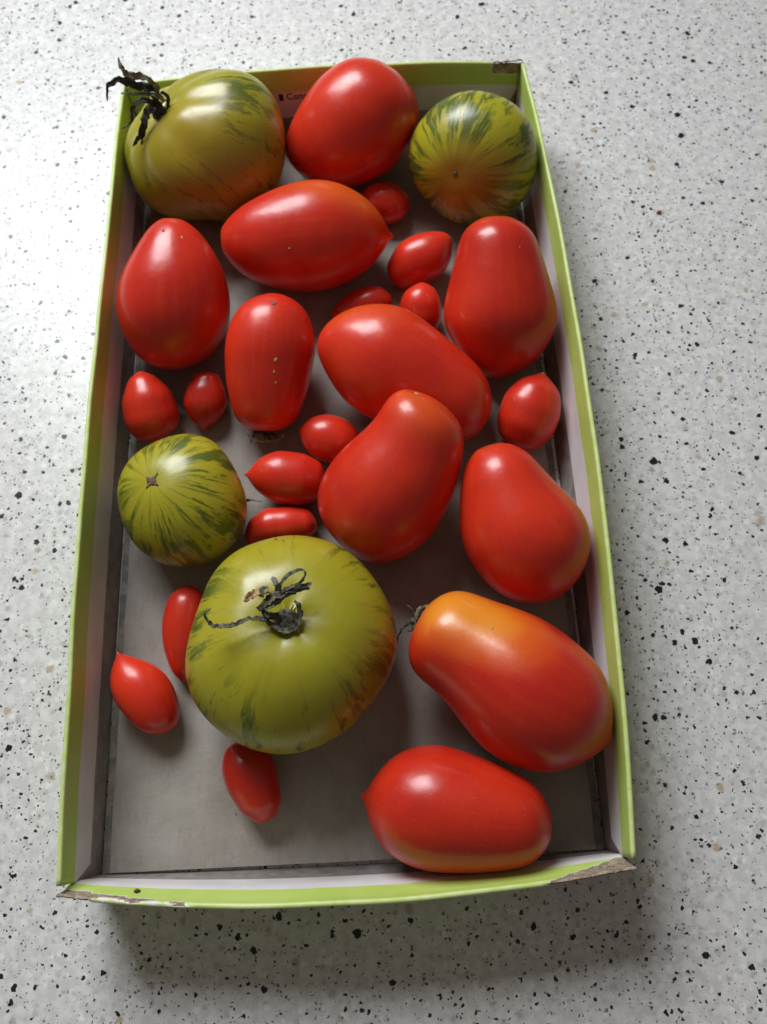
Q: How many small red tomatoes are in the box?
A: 13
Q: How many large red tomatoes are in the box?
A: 10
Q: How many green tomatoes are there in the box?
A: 4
